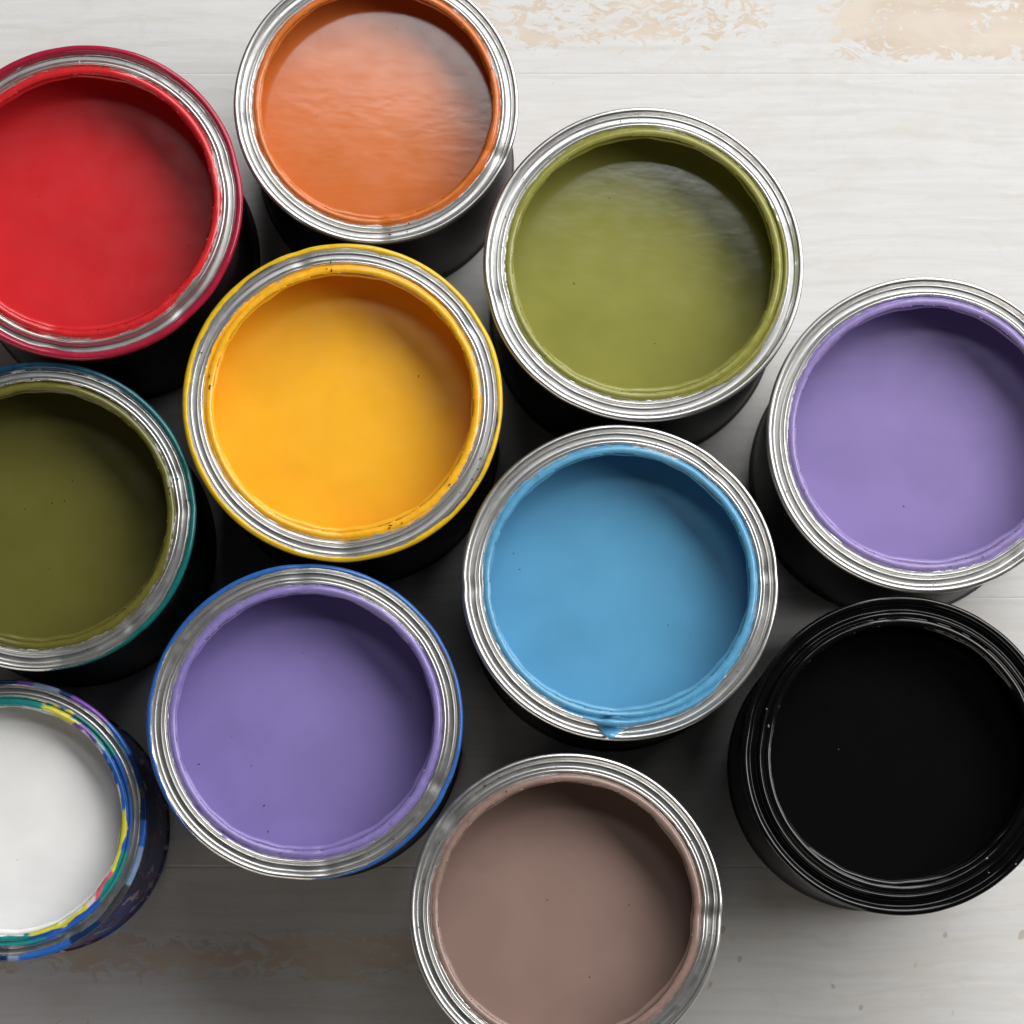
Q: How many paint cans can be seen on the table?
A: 11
